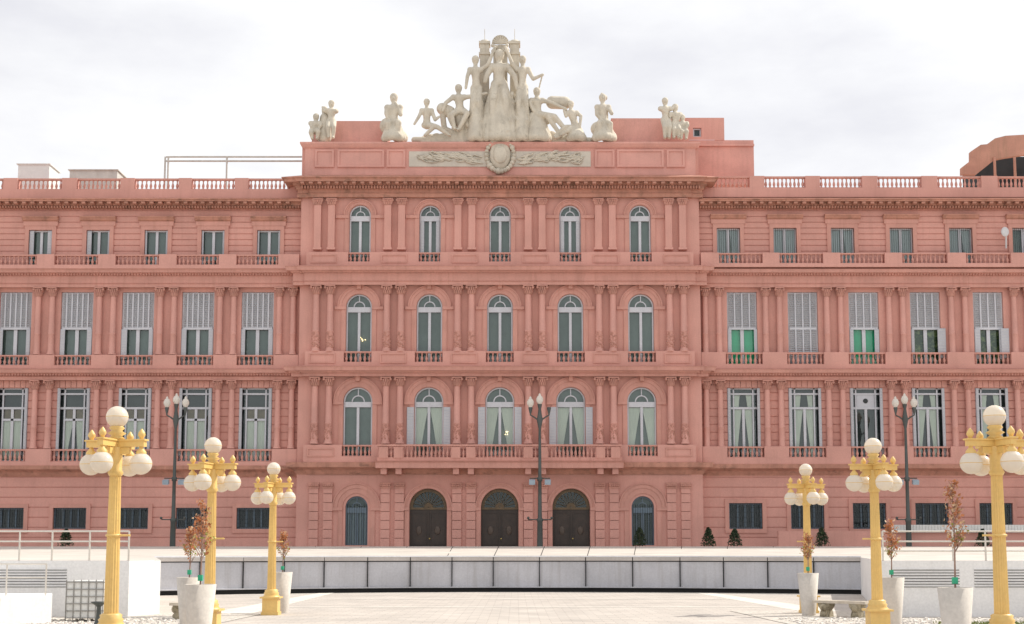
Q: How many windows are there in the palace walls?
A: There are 59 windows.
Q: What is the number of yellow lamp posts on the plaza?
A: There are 6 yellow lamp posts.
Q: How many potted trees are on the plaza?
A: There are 6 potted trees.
